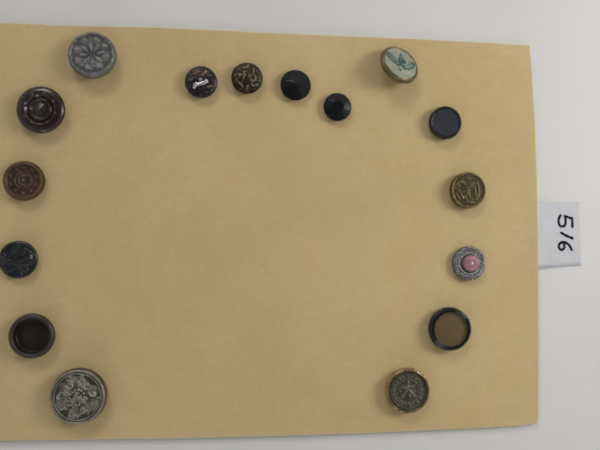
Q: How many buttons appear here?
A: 16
